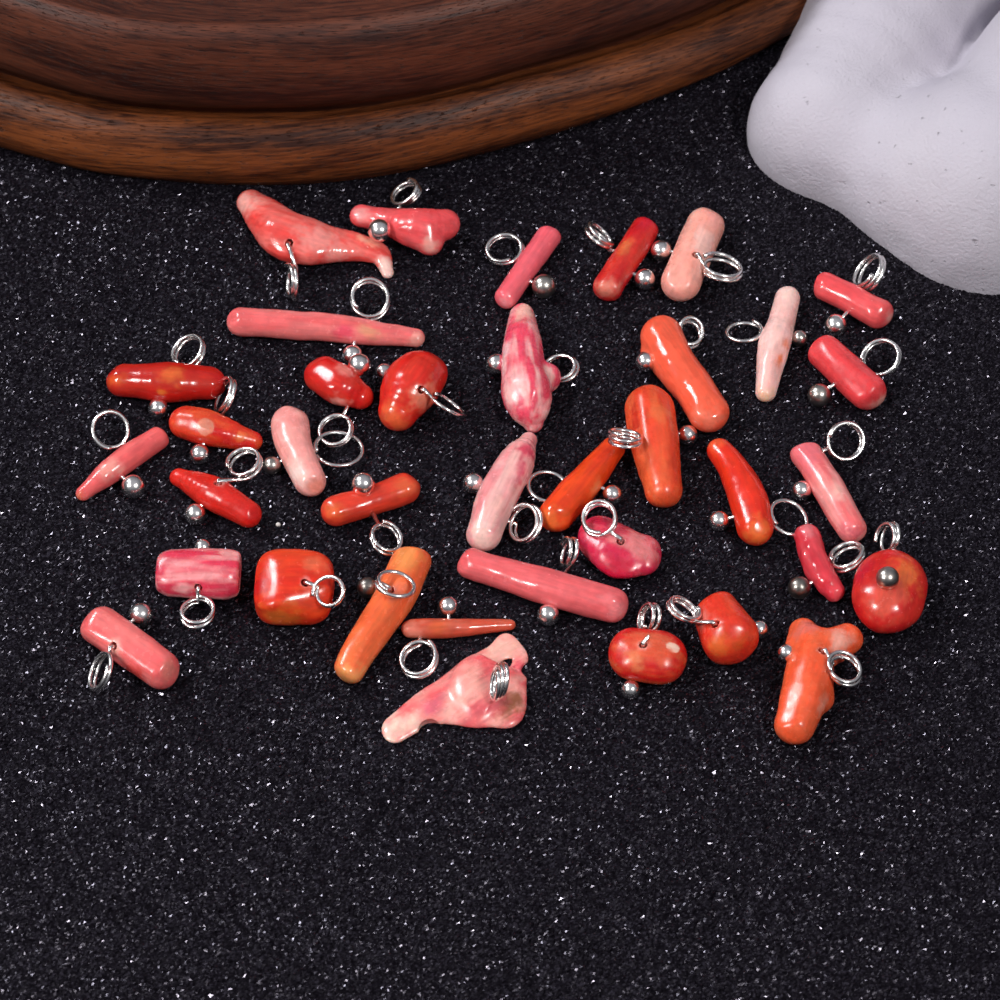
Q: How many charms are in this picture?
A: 37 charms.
